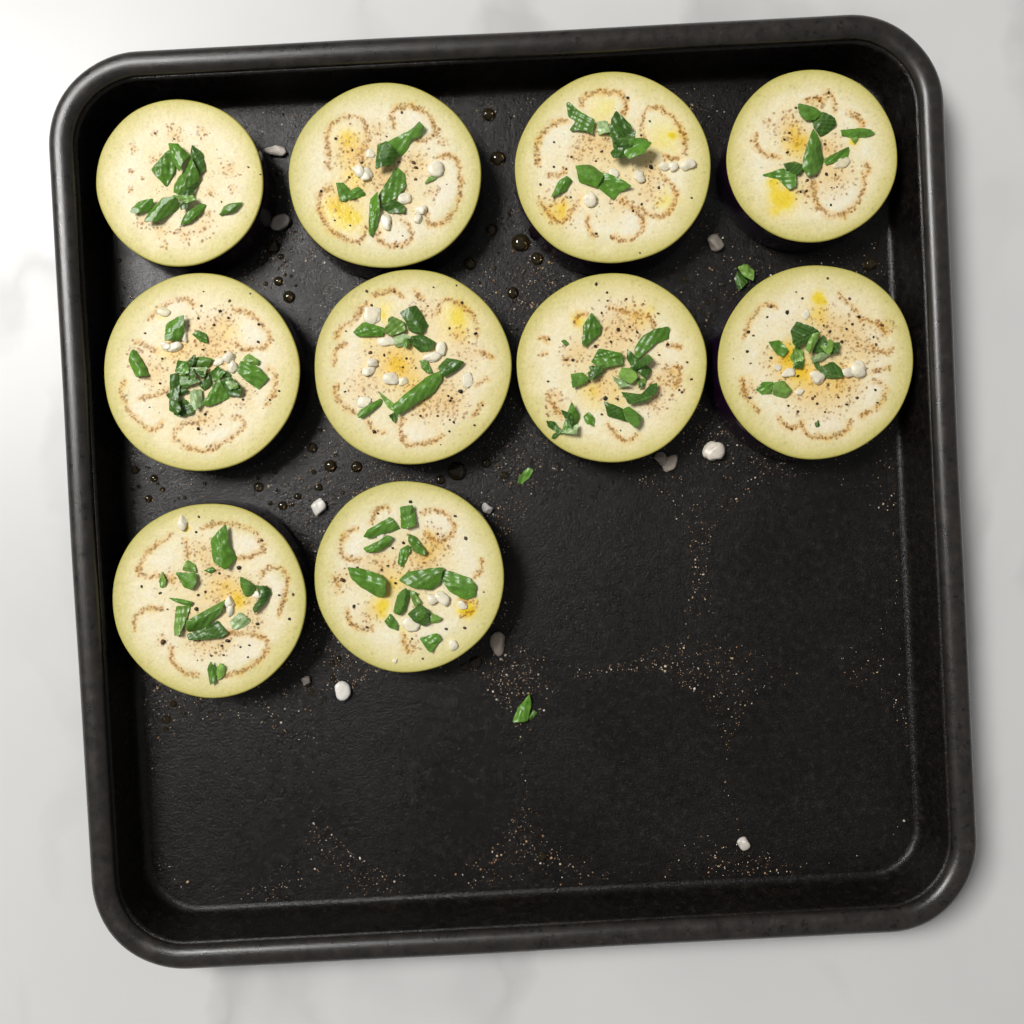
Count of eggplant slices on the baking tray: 10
